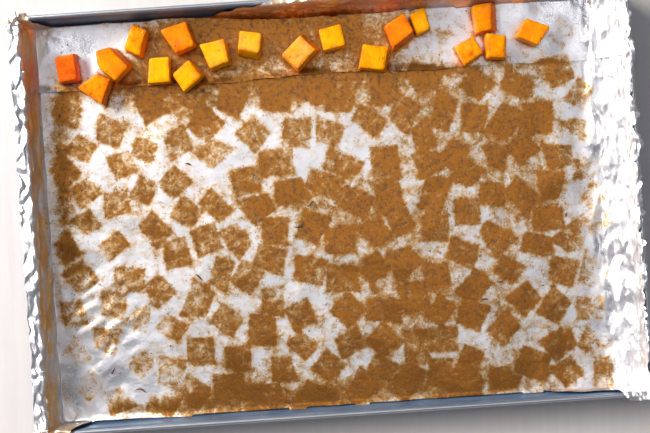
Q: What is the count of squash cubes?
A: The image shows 18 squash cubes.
